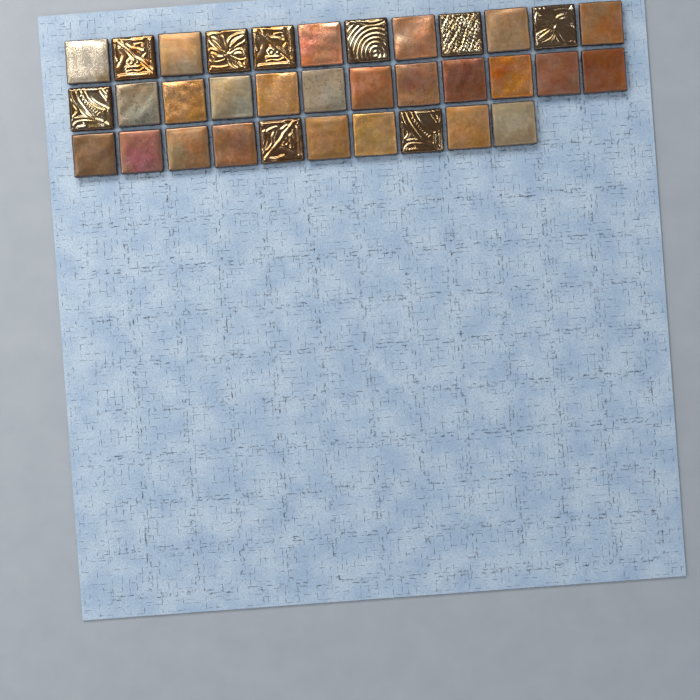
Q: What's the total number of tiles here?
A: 34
